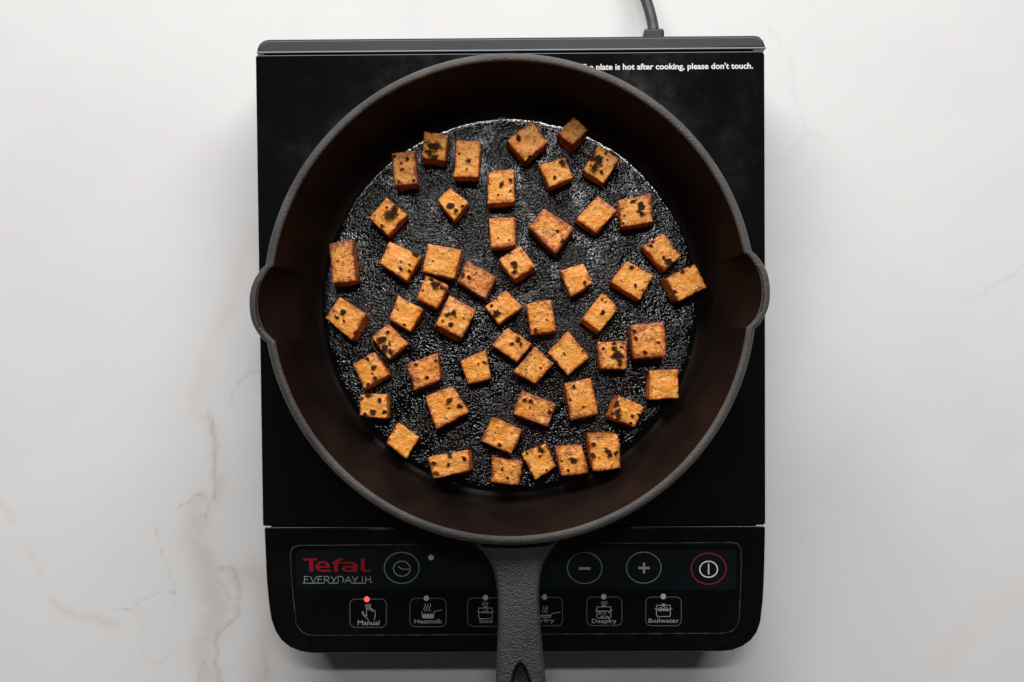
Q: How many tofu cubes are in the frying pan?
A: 52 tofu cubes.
